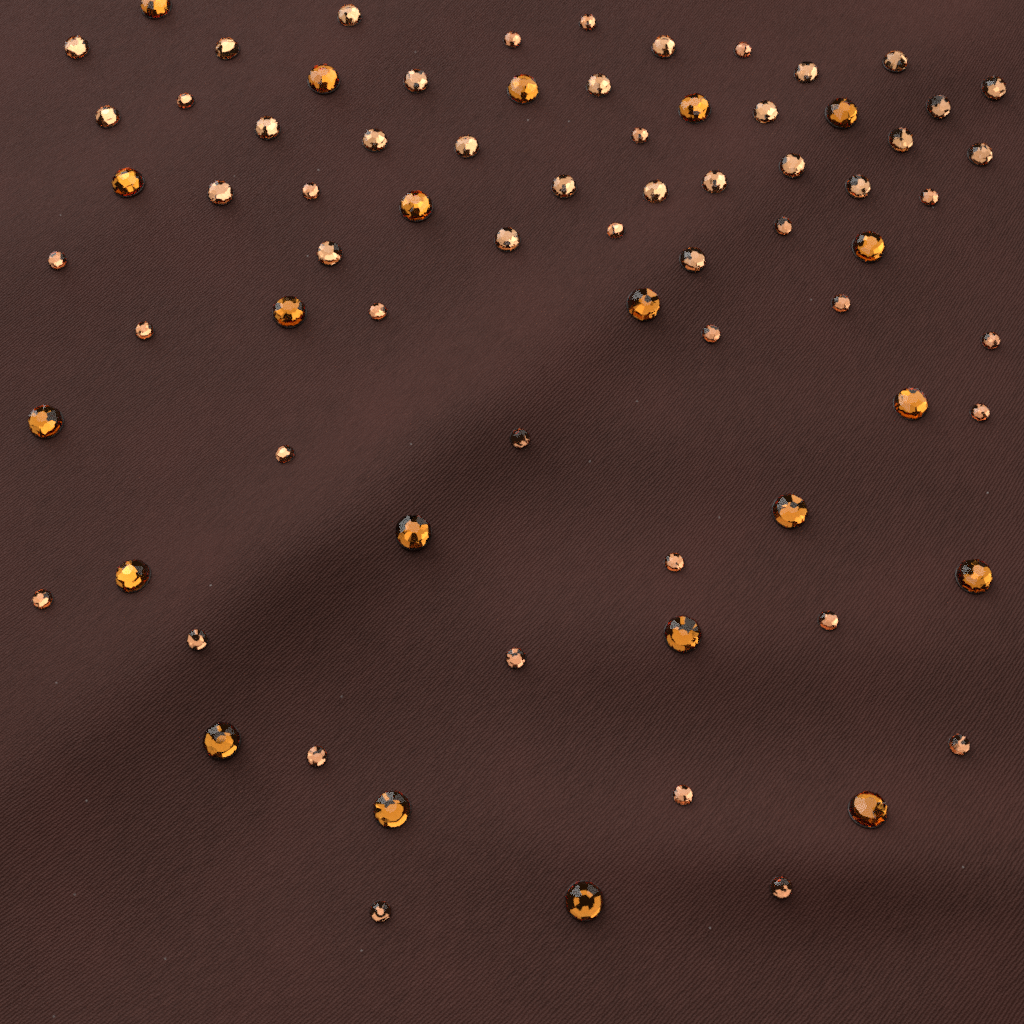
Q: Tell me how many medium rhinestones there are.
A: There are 26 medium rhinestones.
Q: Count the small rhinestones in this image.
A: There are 28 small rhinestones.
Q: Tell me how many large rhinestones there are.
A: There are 21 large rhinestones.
